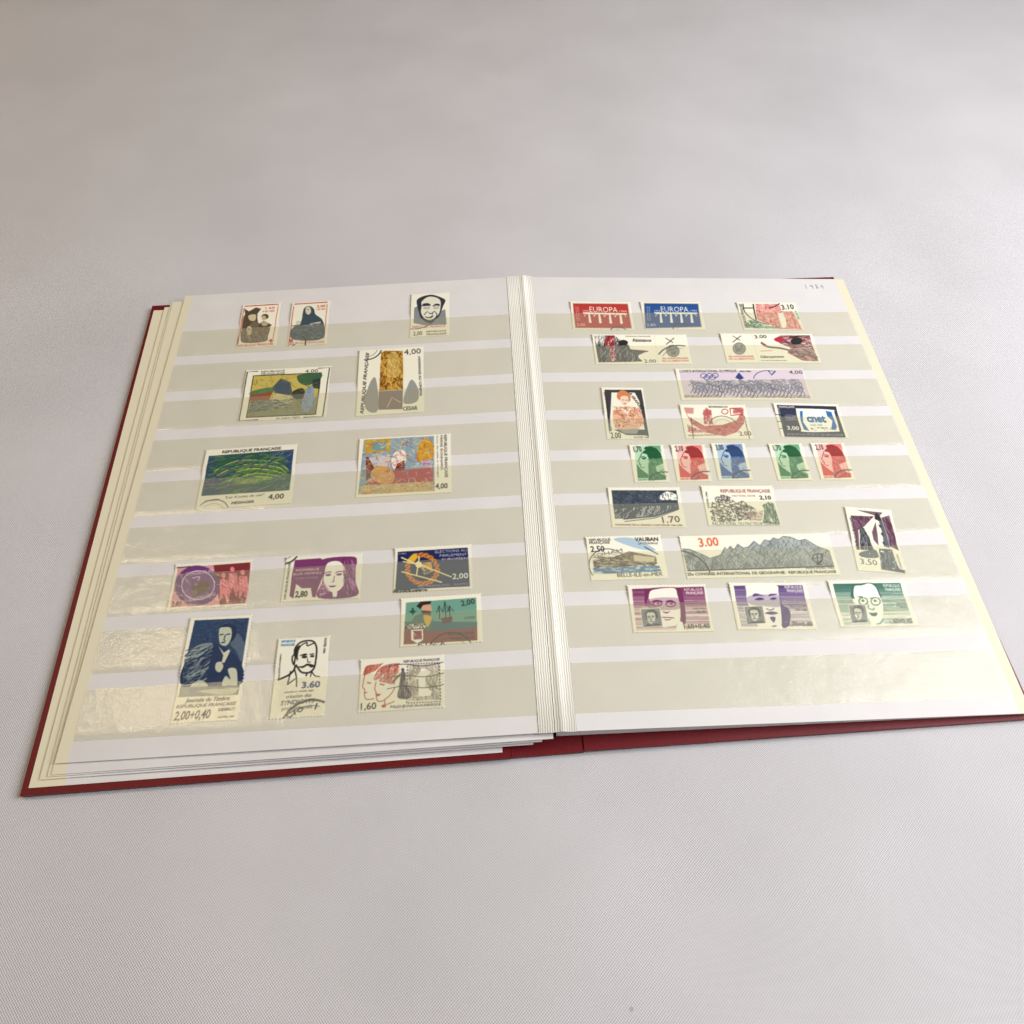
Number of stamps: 36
